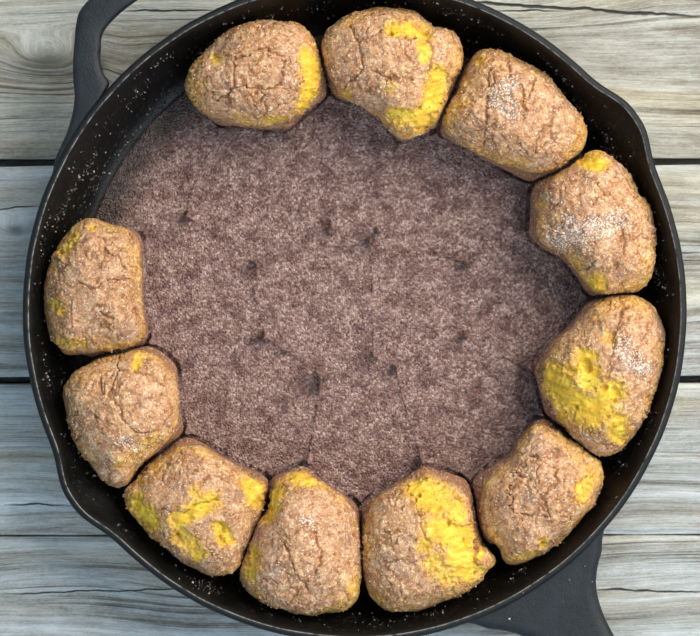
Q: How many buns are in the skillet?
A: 11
